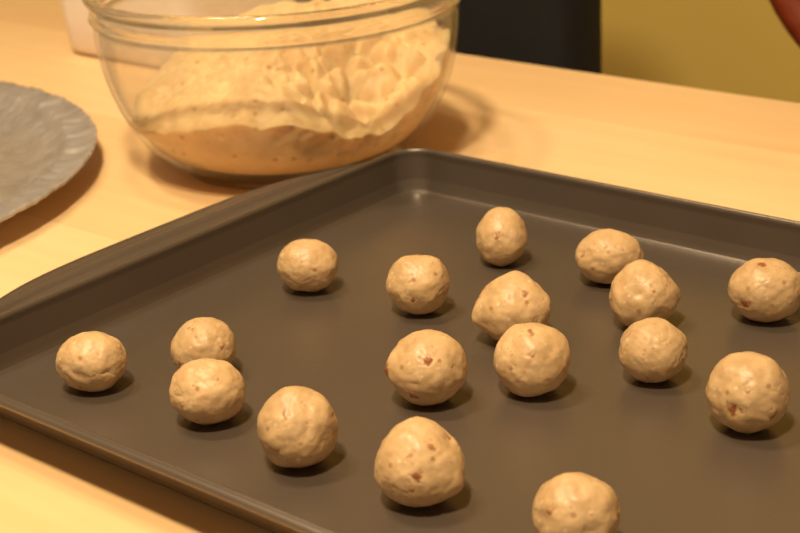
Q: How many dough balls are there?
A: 17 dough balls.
